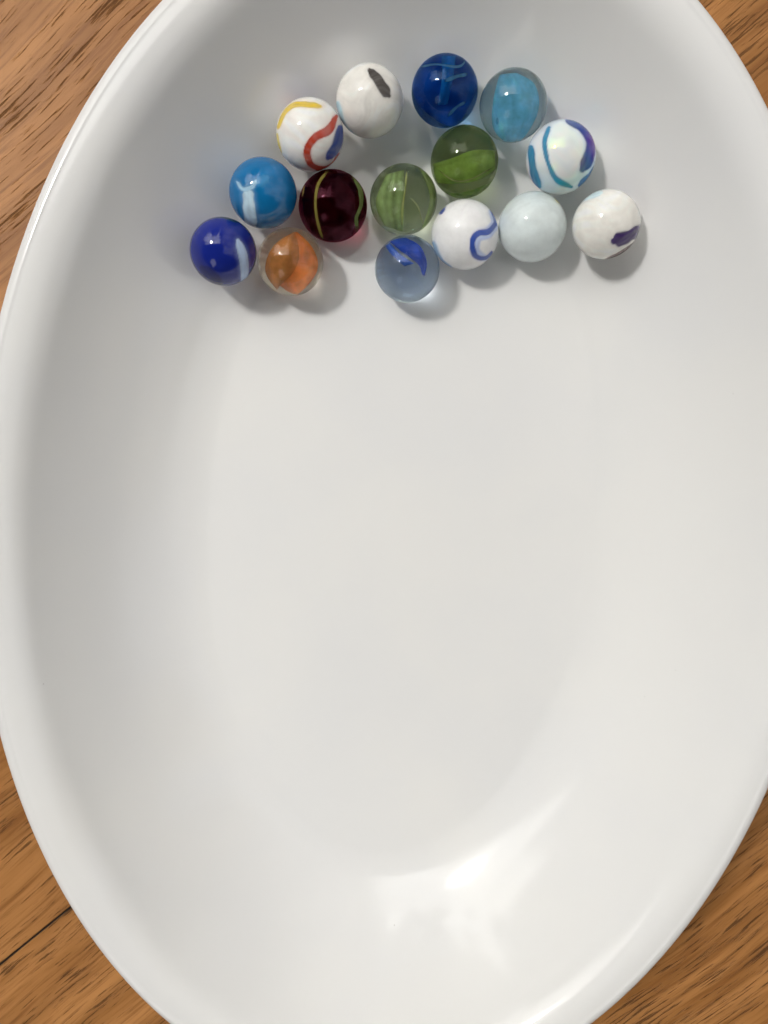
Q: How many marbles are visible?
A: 15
